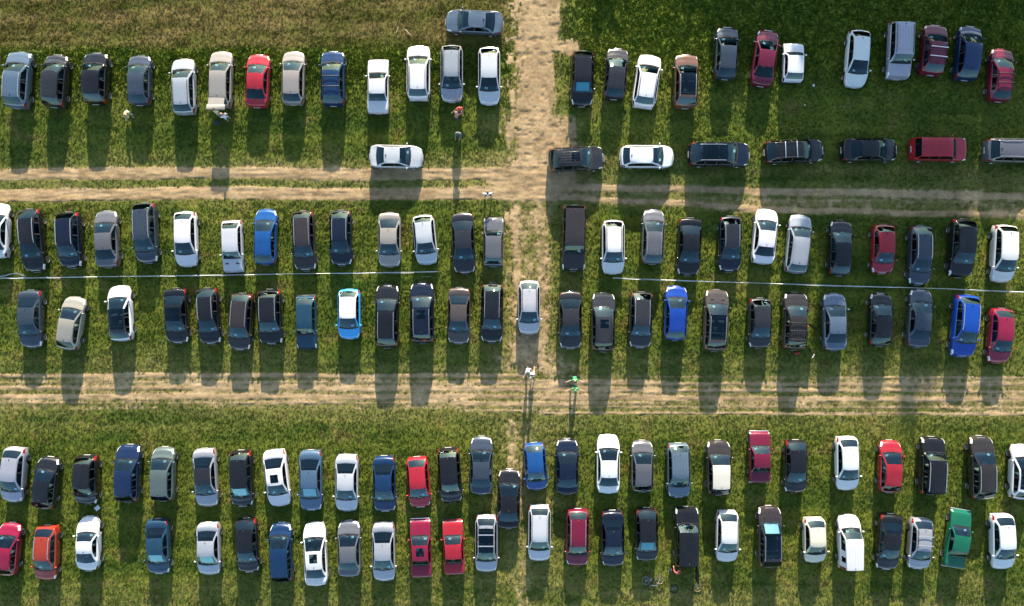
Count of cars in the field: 140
